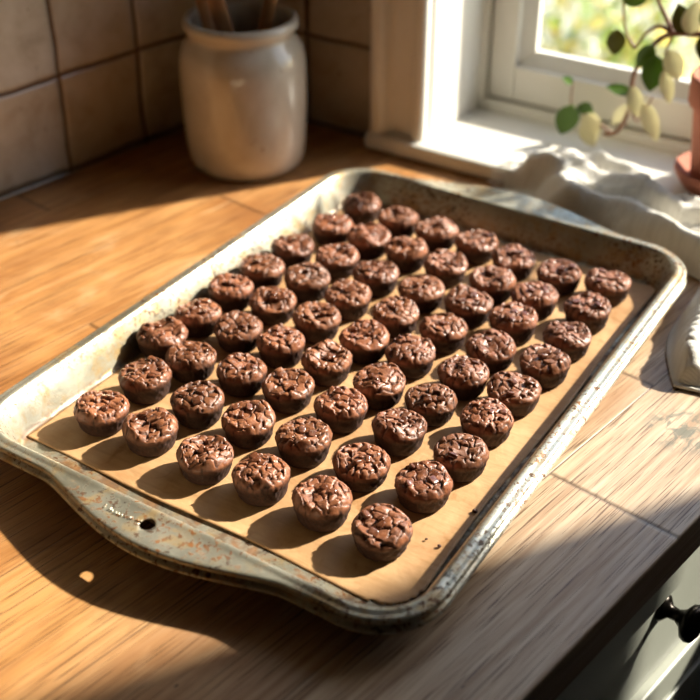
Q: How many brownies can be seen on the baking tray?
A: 61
